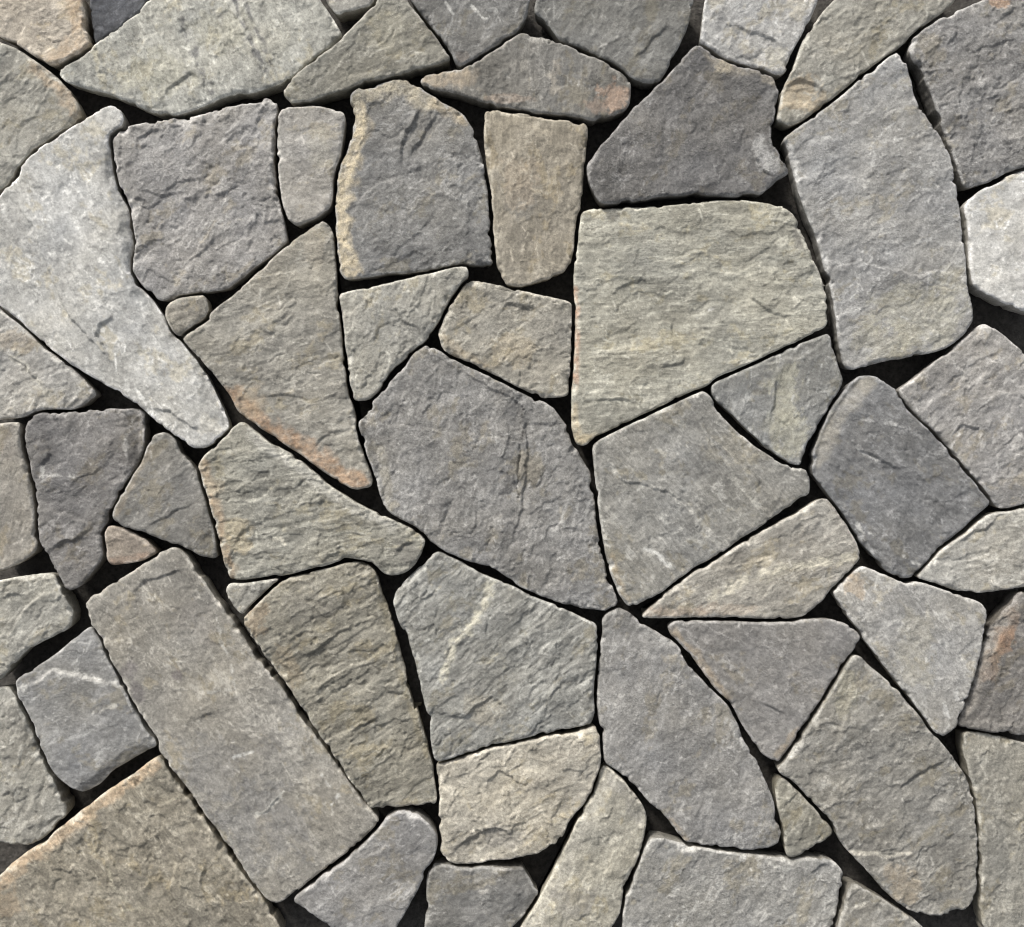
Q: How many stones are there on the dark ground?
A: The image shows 59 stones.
